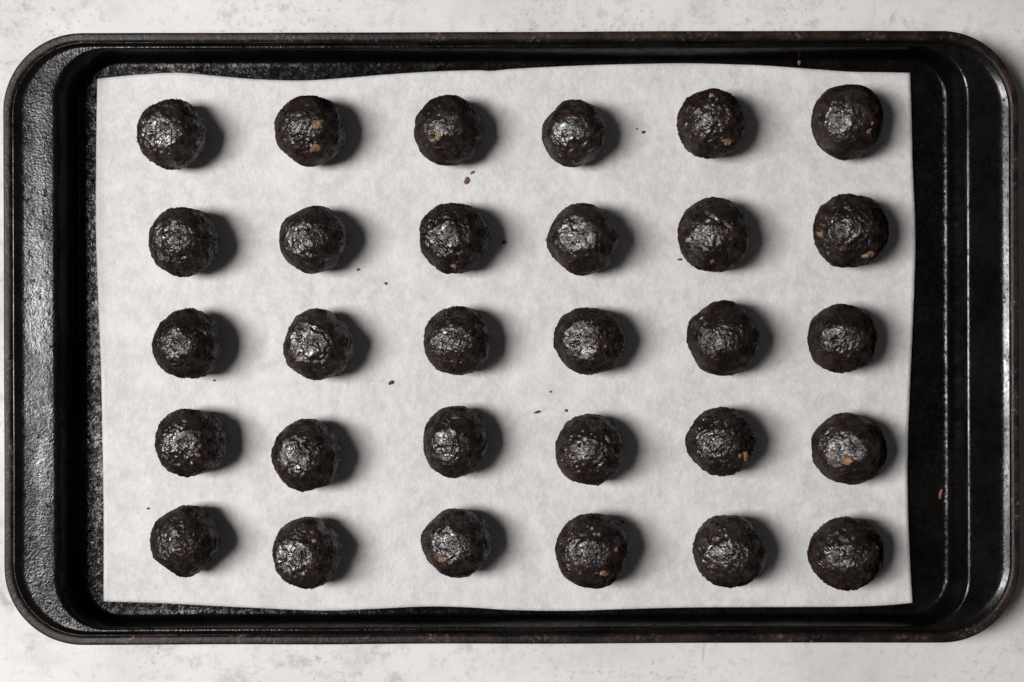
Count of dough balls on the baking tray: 30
